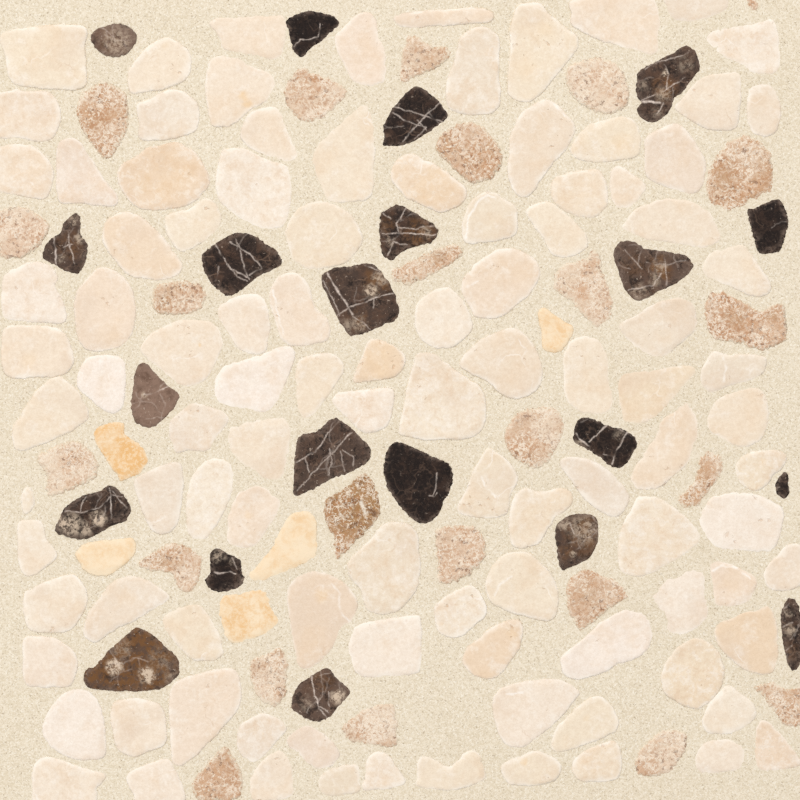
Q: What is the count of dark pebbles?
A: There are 21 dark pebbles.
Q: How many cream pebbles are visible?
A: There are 103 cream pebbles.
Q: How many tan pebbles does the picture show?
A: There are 24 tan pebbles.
